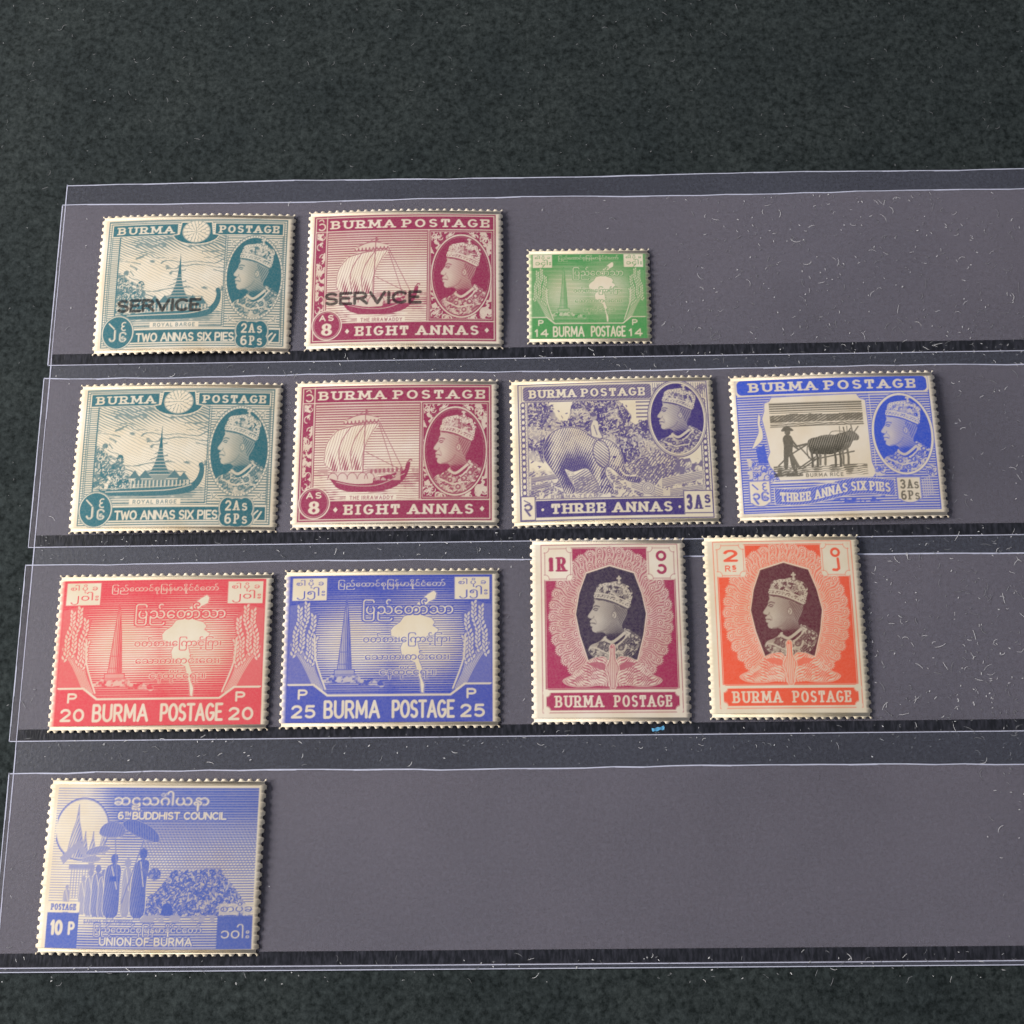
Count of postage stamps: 12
